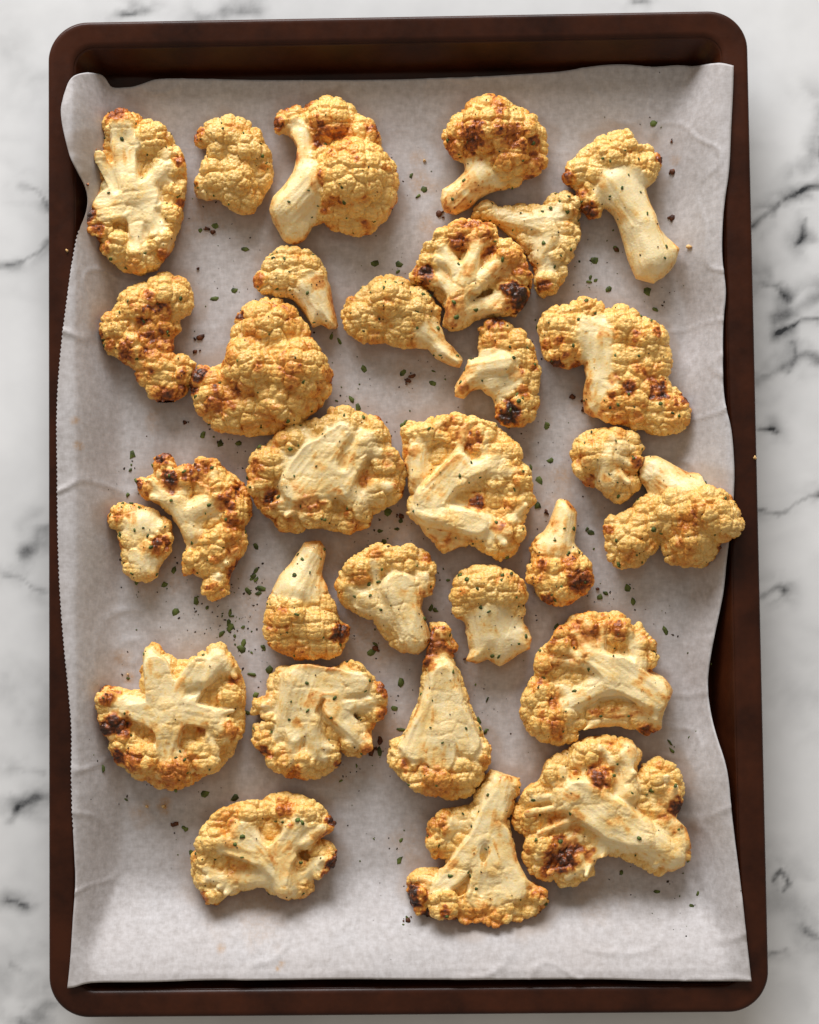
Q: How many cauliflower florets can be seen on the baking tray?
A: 30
